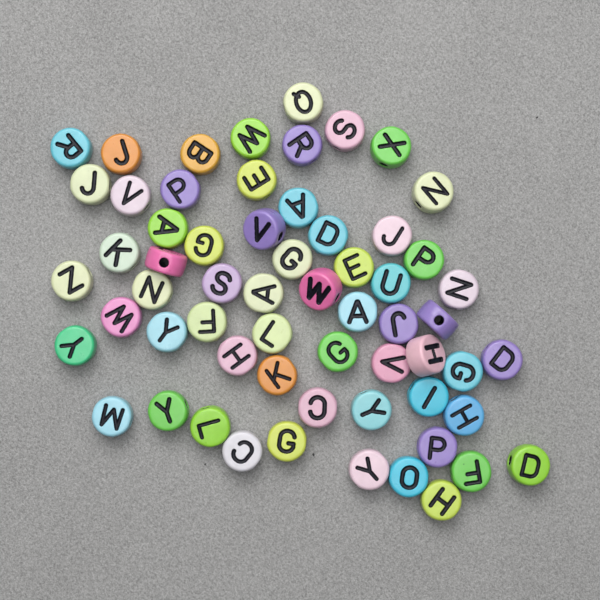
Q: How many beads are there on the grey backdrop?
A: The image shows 61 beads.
